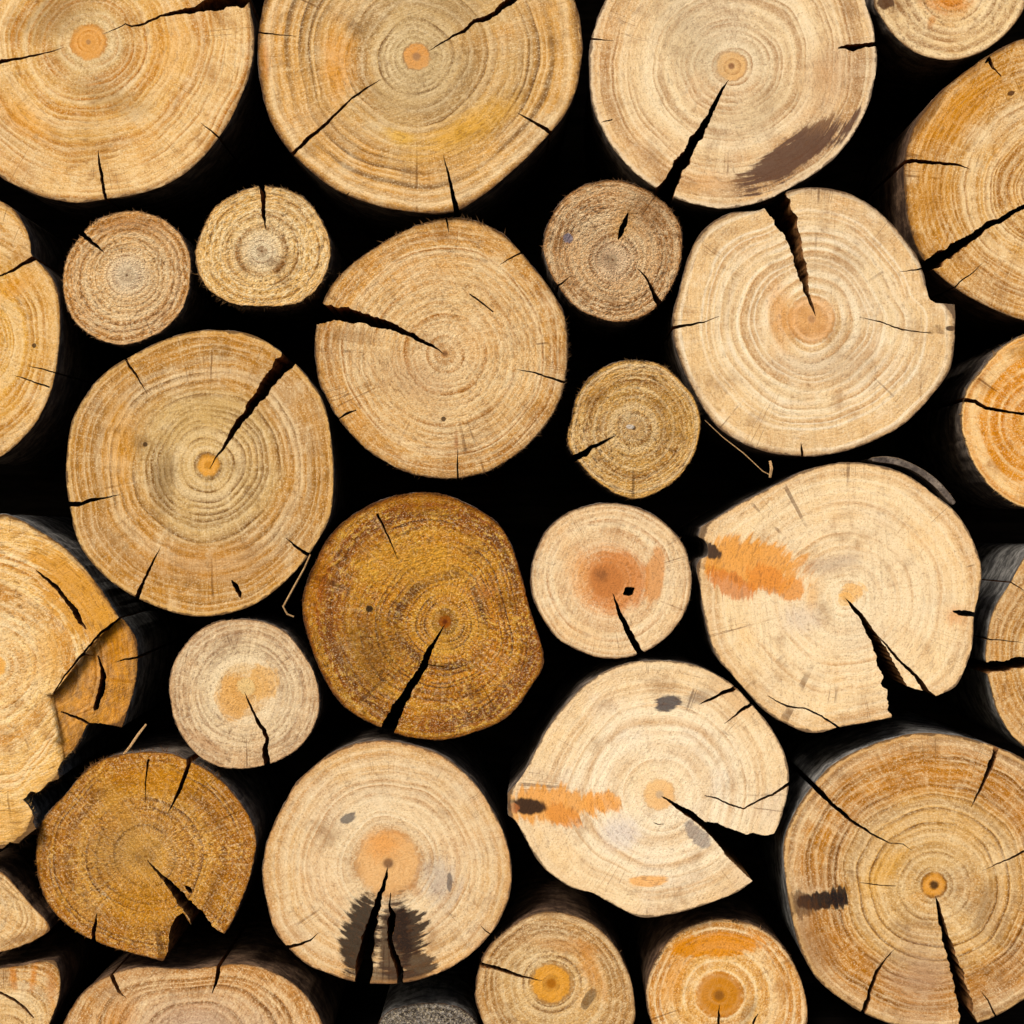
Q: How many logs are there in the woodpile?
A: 30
